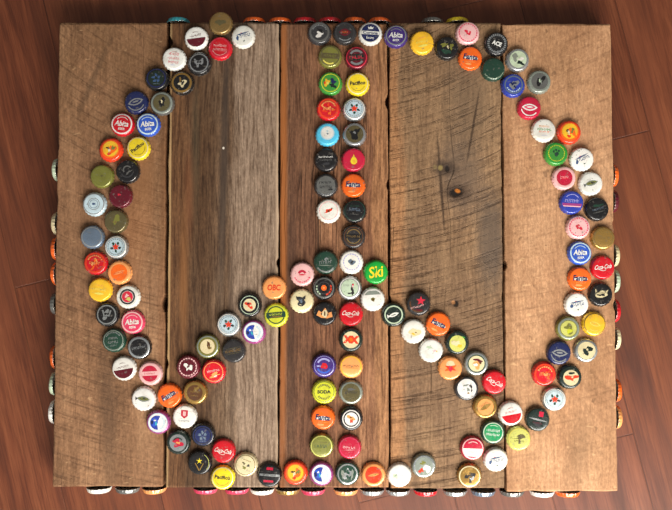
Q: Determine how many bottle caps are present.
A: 188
